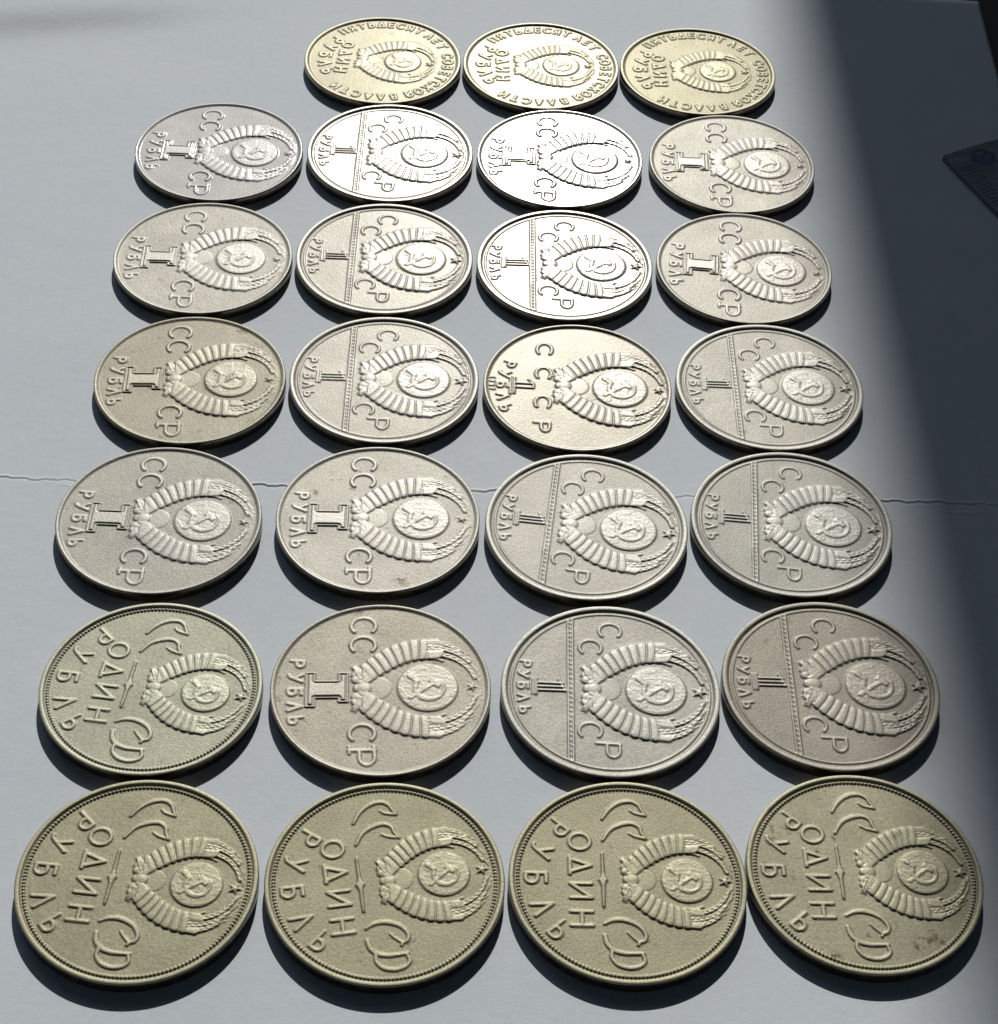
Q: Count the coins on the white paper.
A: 27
